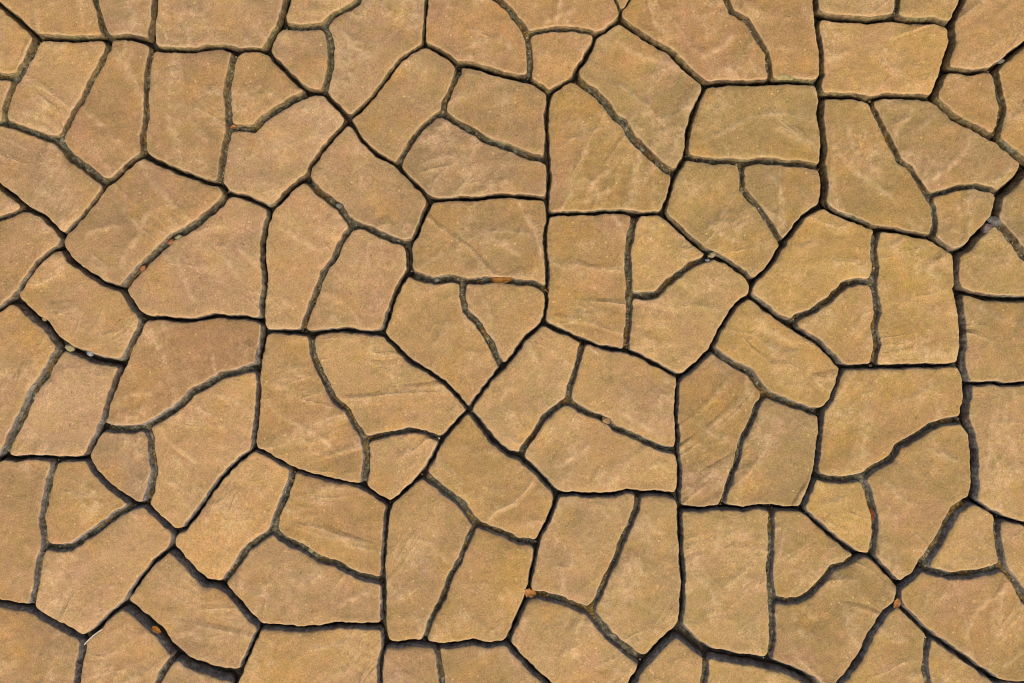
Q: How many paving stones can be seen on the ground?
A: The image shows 104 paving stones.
